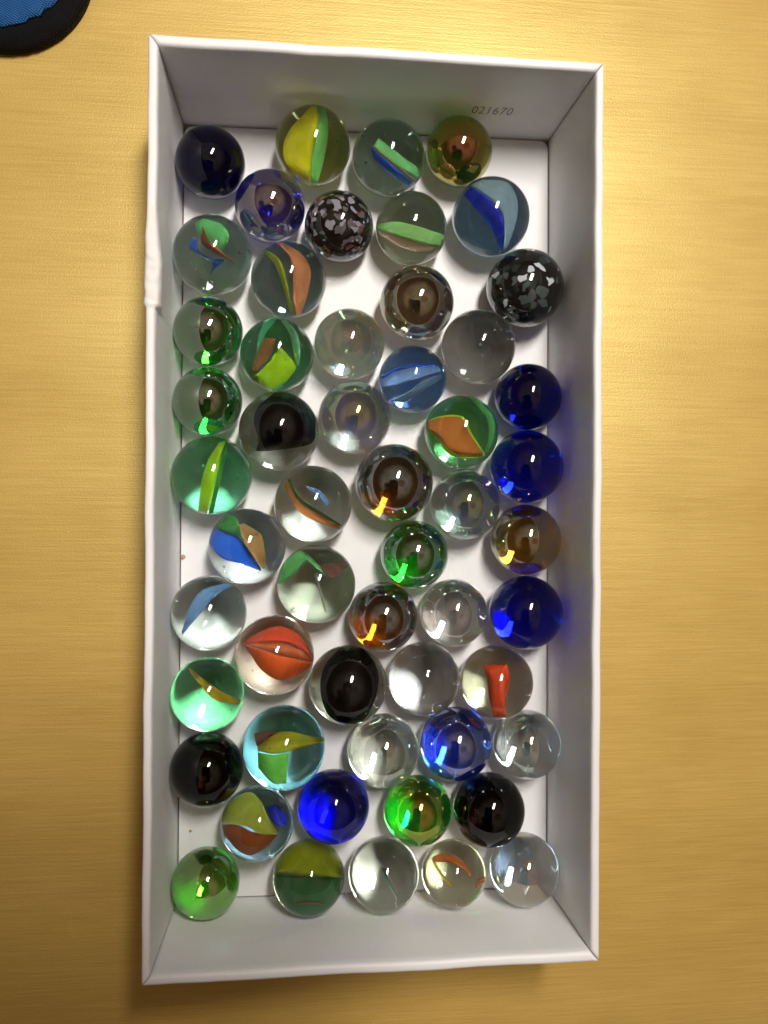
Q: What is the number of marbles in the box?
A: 54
